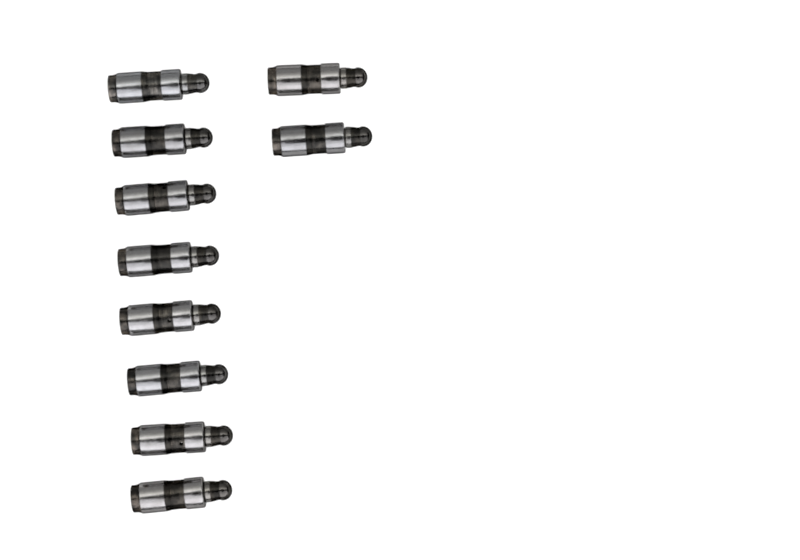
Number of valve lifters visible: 10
